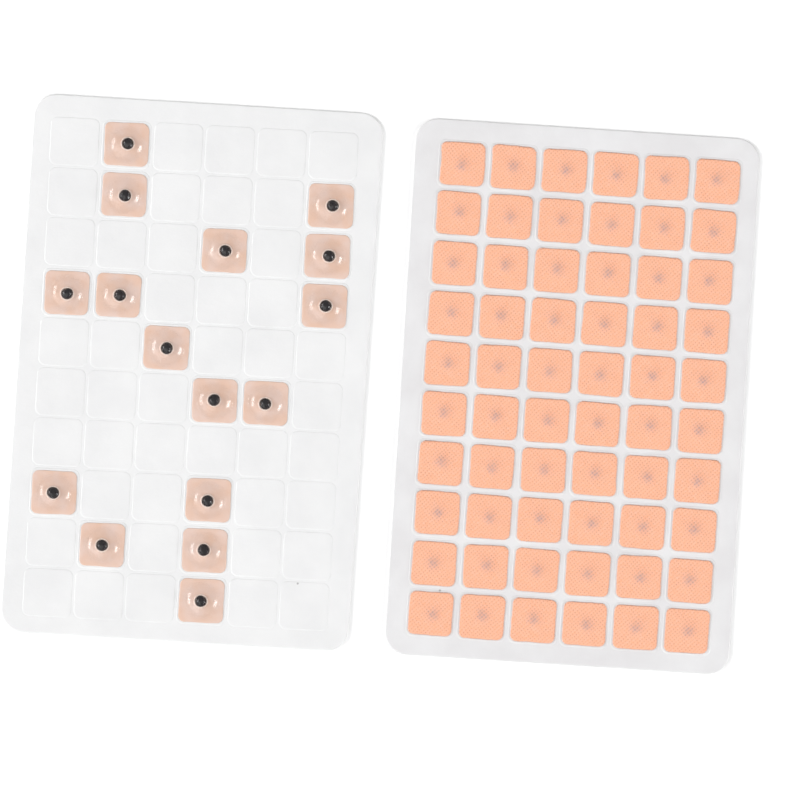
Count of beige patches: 16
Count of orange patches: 60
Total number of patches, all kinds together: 76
